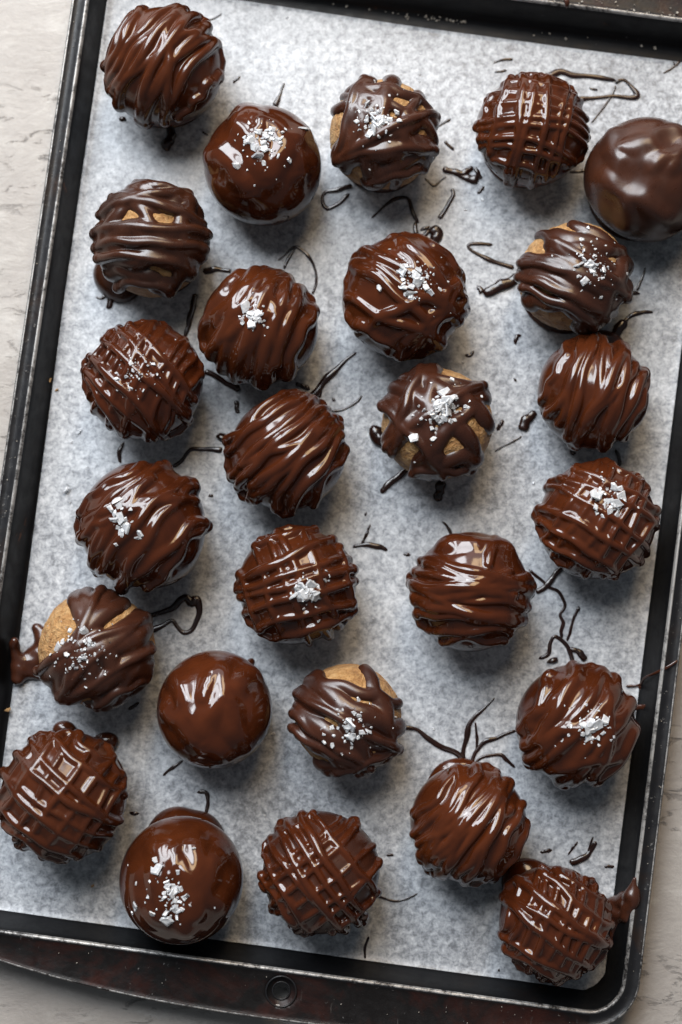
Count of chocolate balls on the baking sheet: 26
